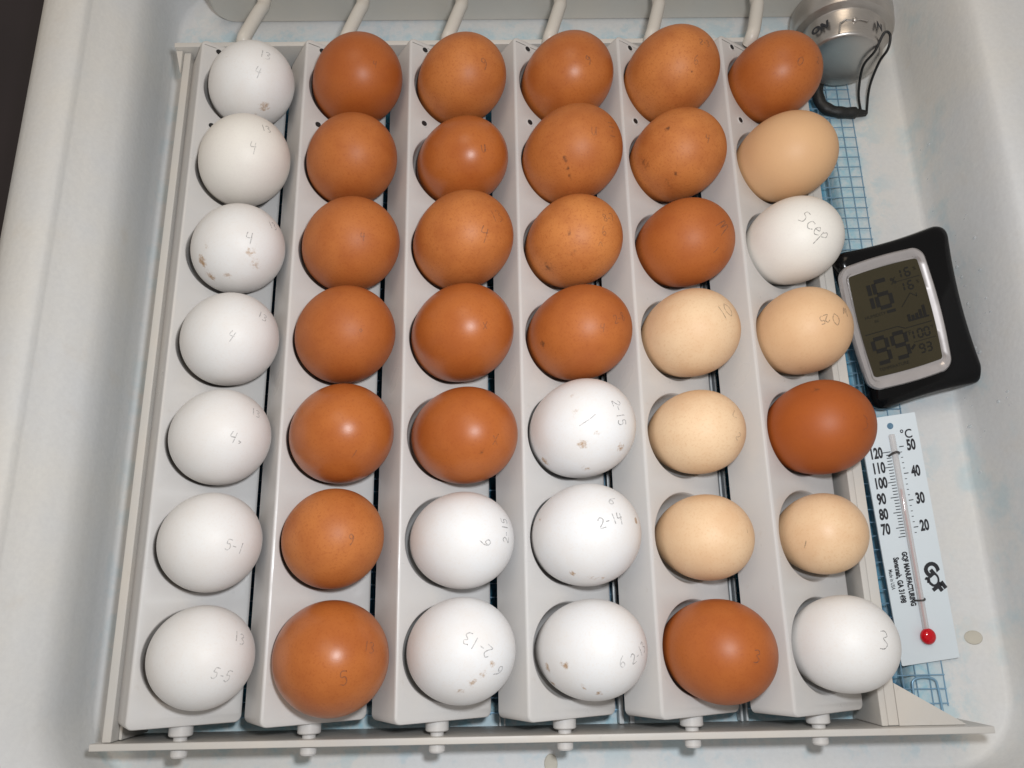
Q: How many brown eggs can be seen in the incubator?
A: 22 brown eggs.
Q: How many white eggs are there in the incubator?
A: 14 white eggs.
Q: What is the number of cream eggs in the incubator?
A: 6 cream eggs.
